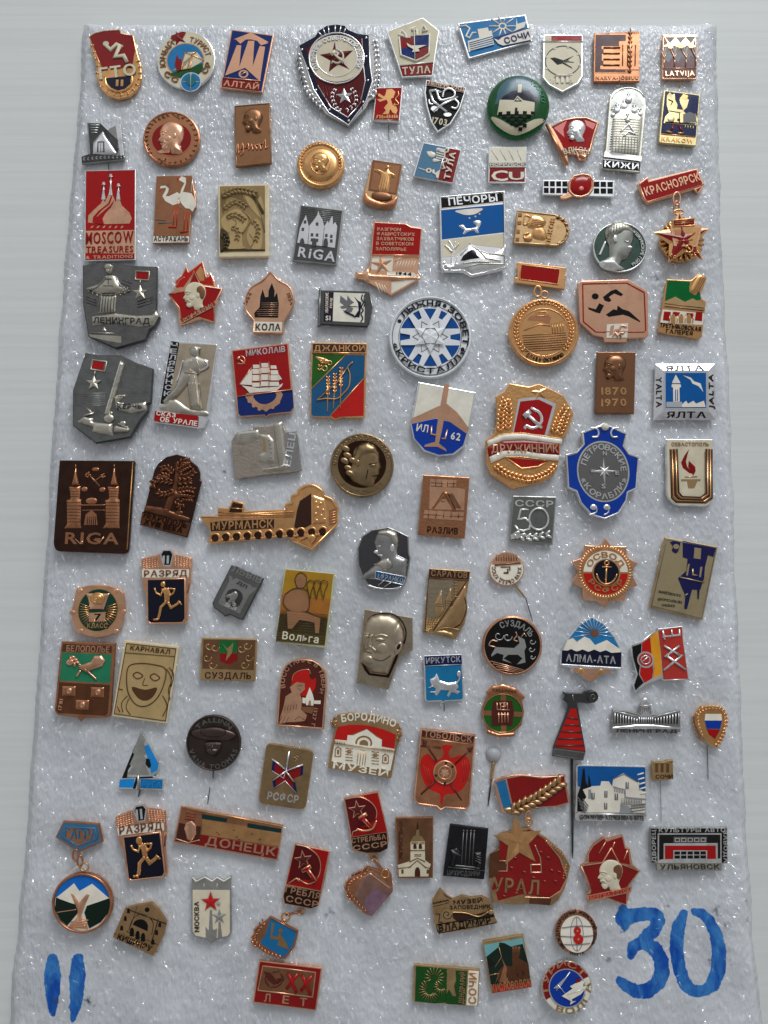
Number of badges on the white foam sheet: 104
